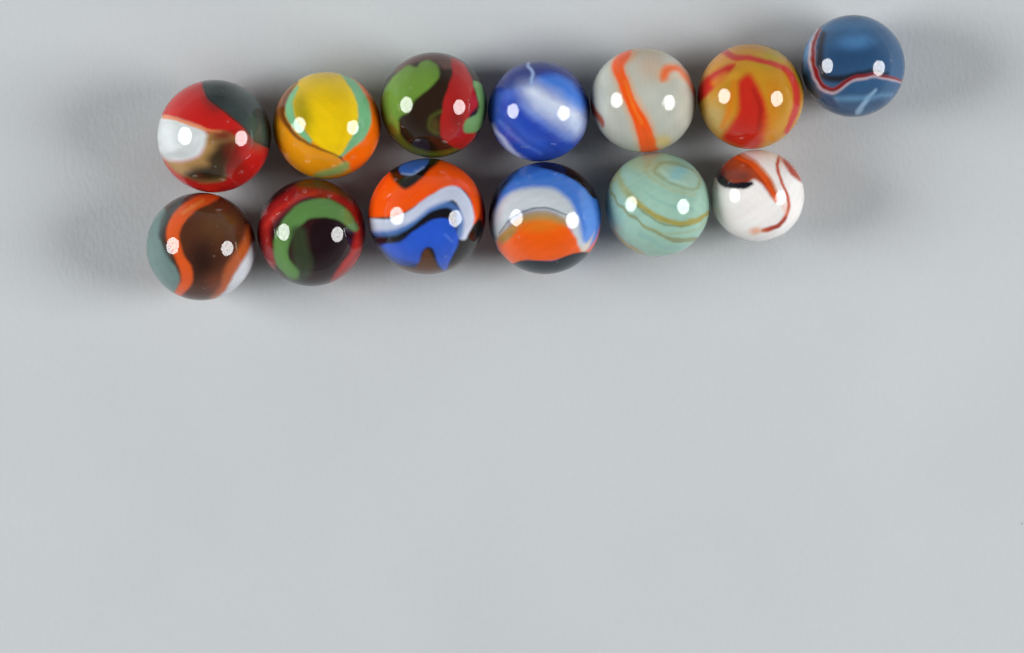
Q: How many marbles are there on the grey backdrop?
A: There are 13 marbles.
